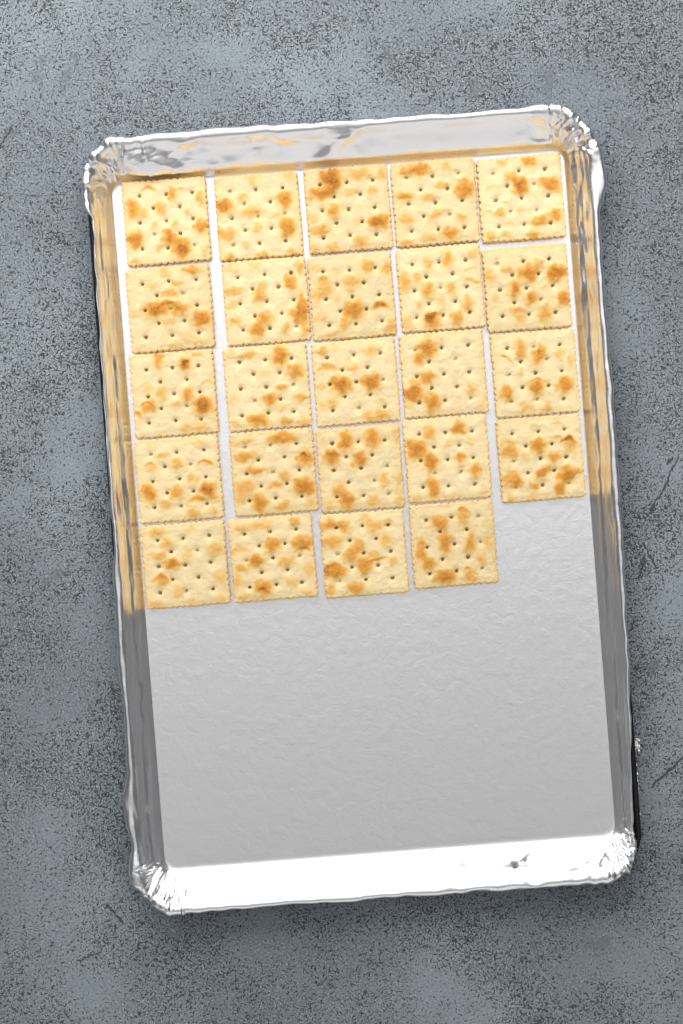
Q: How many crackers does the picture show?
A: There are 24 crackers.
